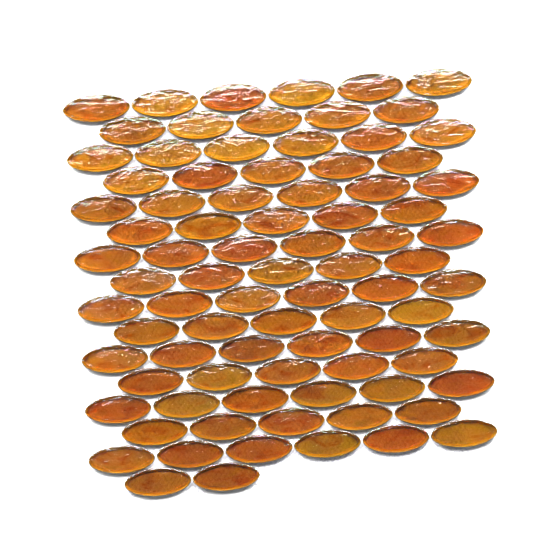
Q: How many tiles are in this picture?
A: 85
